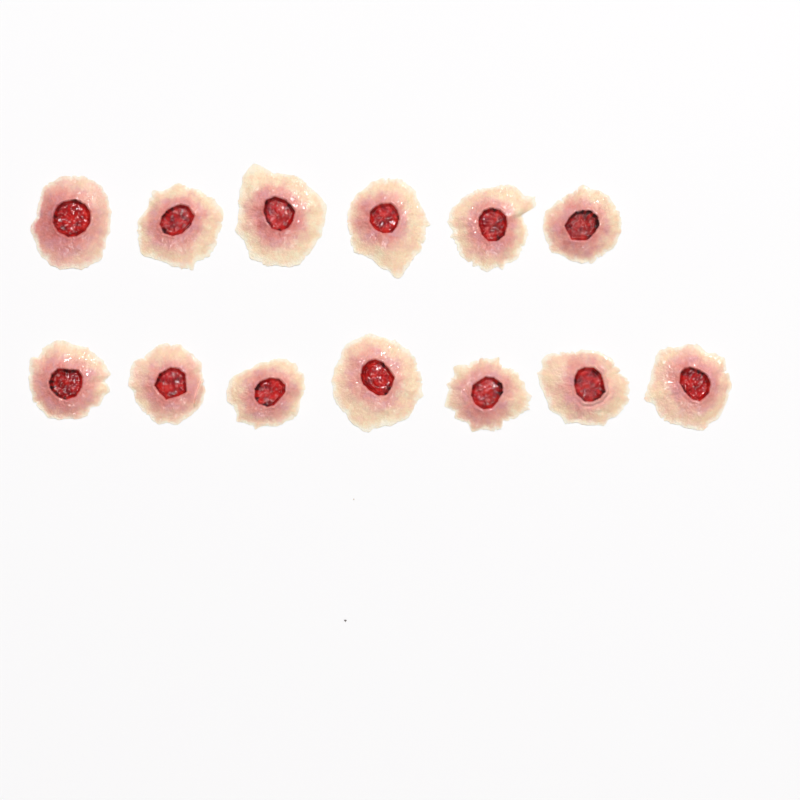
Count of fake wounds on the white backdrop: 13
